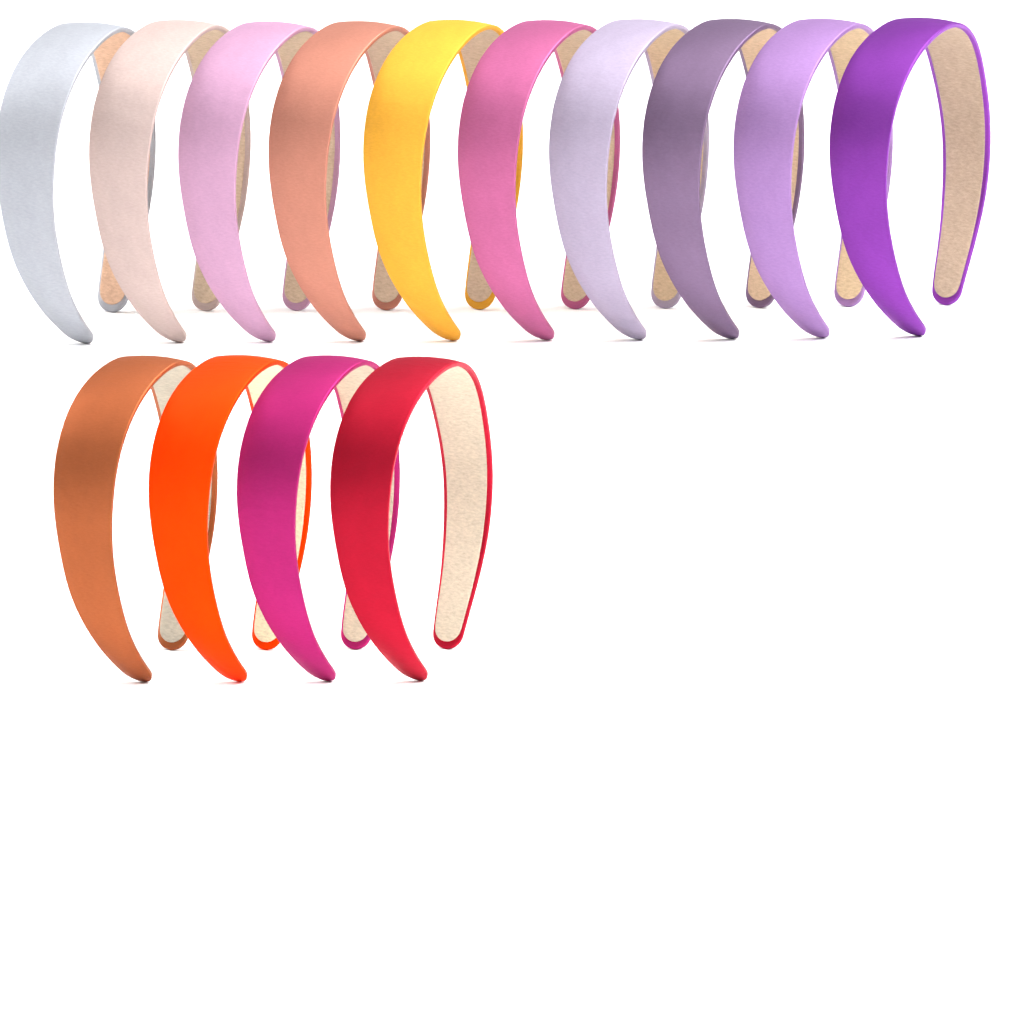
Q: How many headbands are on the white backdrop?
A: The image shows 14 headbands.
